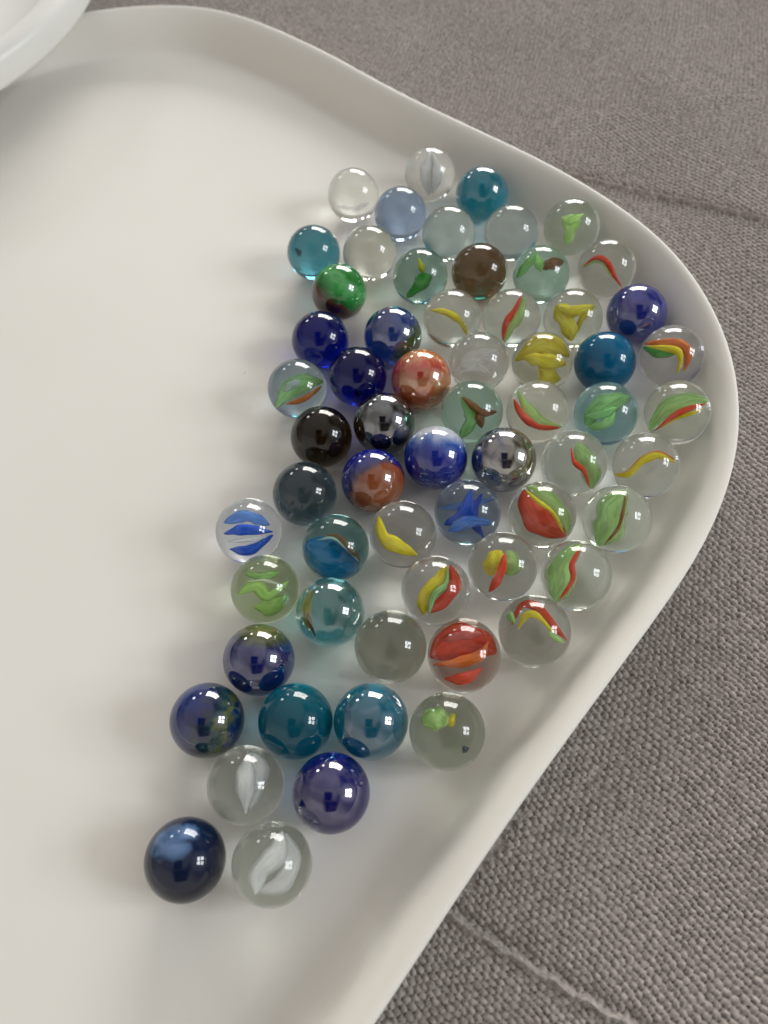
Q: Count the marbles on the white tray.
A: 62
